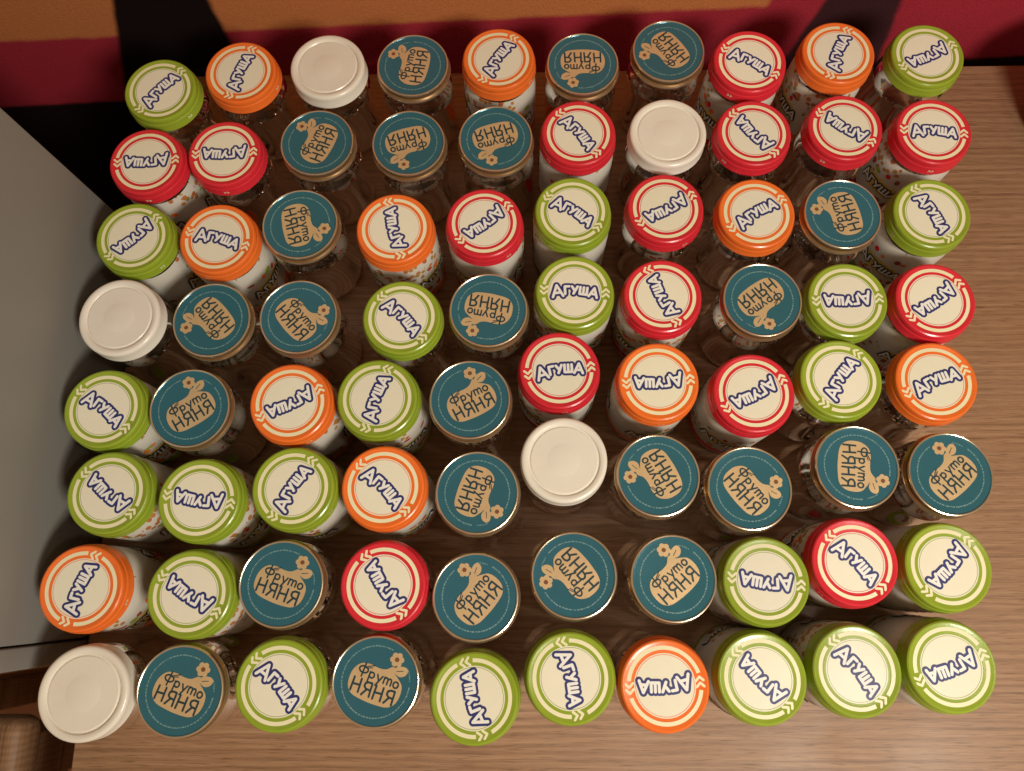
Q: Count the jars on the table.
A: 80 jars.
